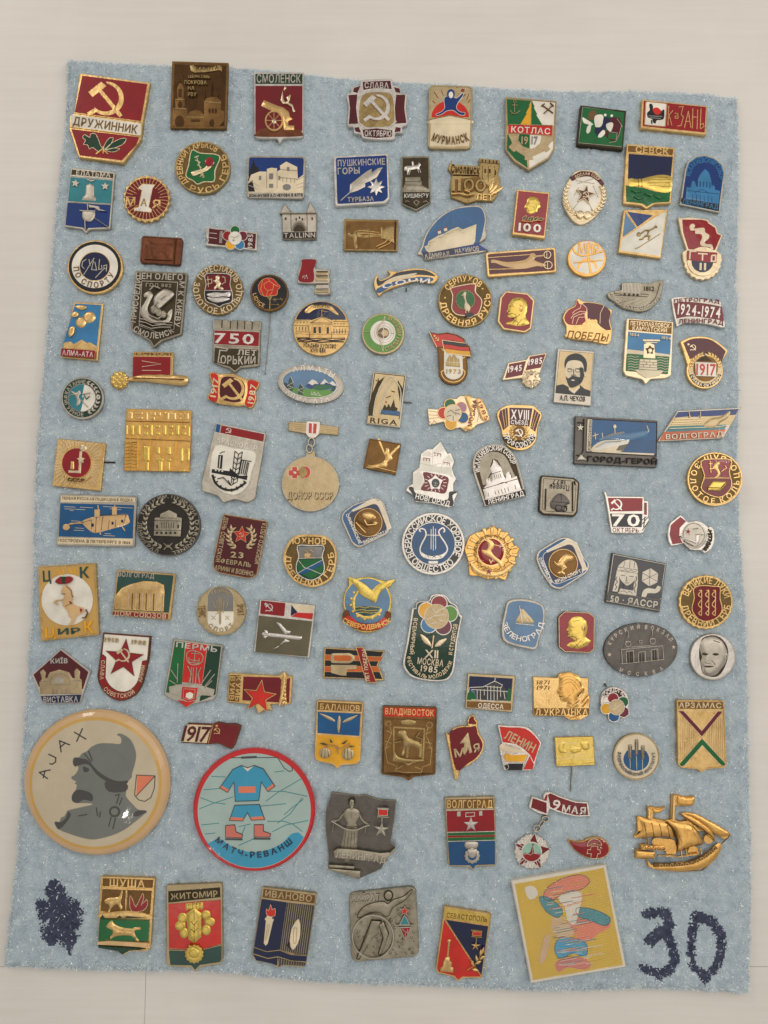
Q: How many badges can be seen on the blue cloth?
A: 117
